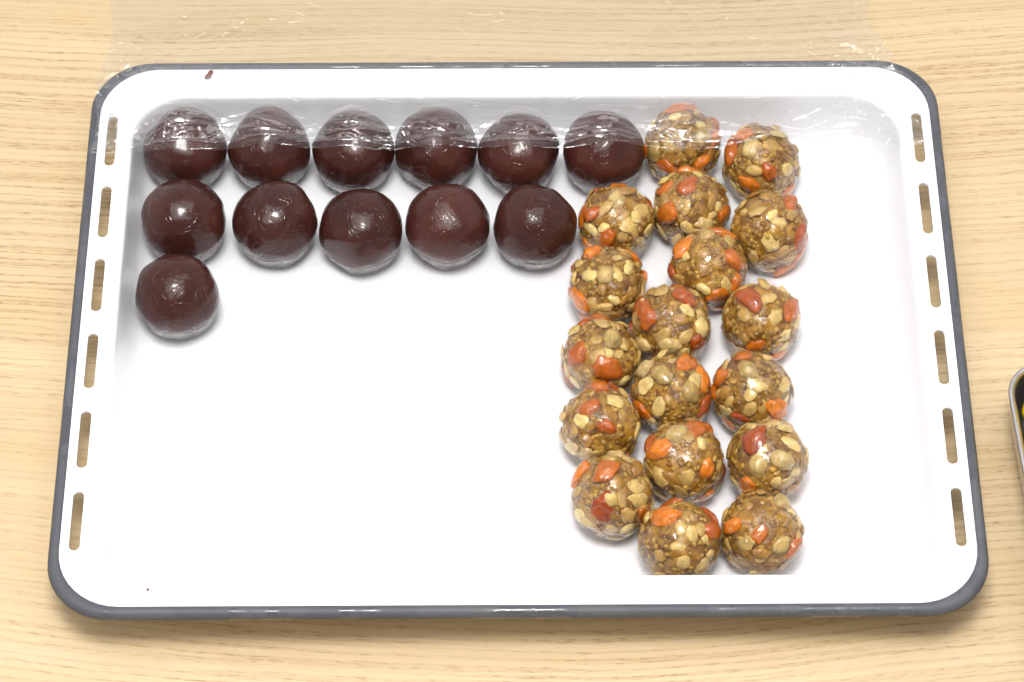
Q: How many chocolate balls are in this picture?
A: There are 12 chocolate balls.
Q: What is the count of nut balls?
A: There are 18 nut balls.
